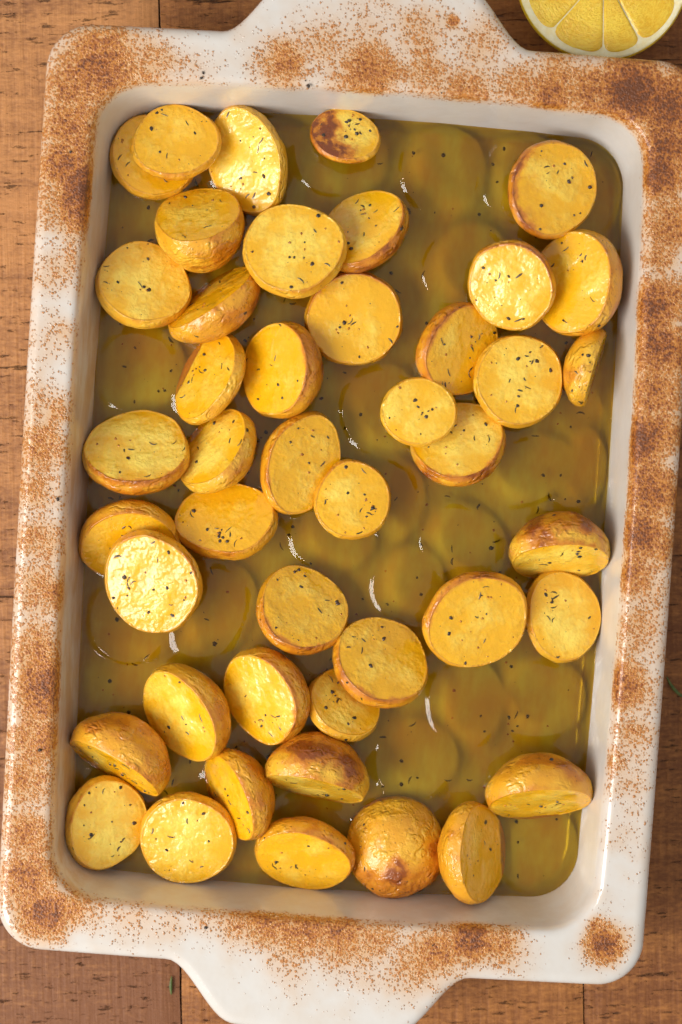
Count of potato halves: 44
